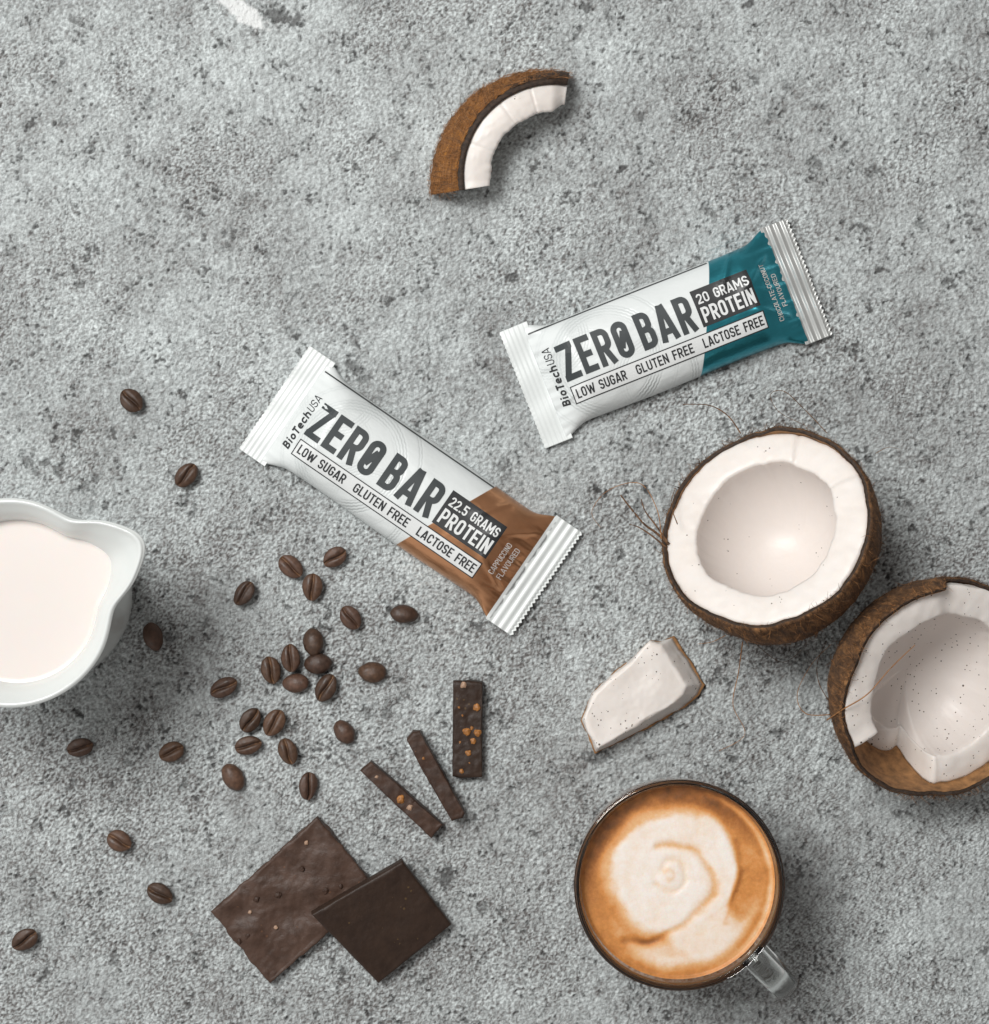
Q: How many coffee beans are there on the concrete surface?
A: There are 29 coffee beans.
